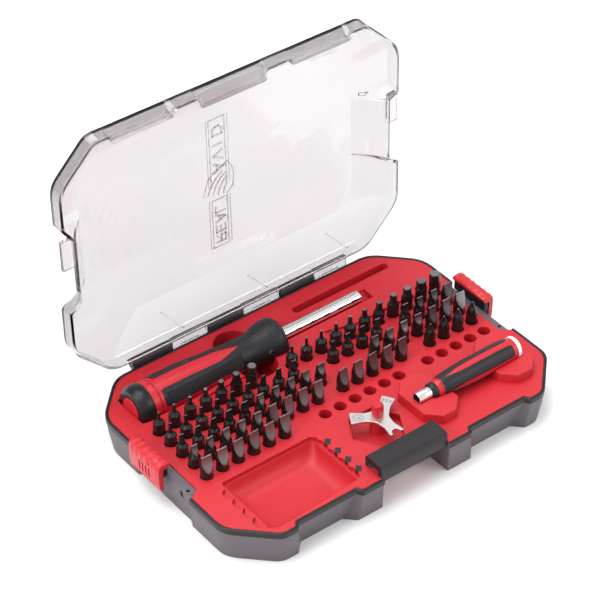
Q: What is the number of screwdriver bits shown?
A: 76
